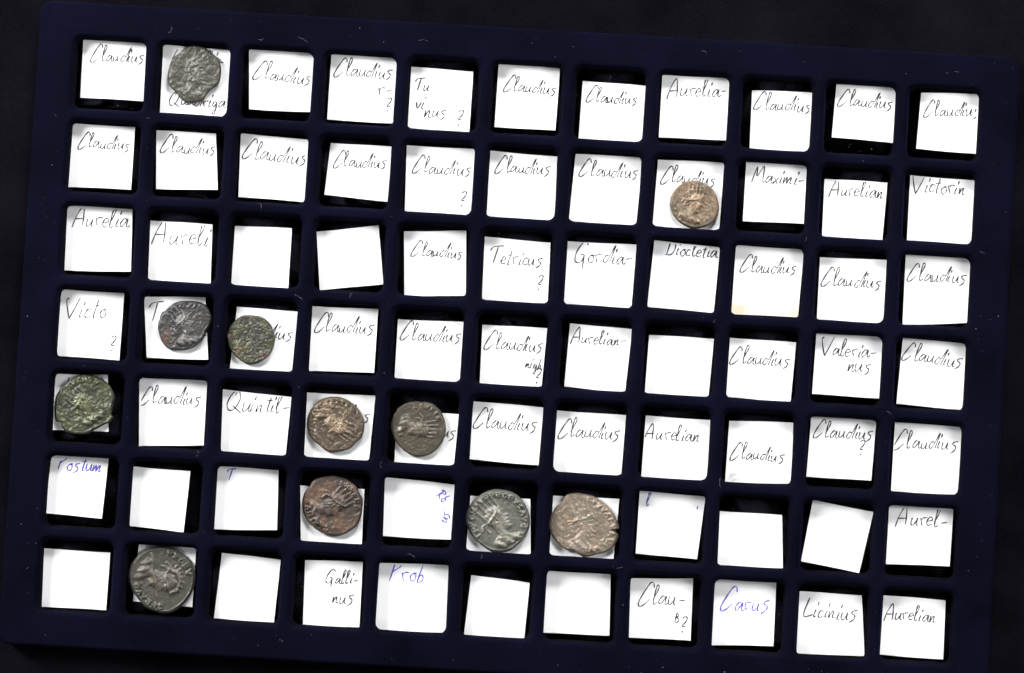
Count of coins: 11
